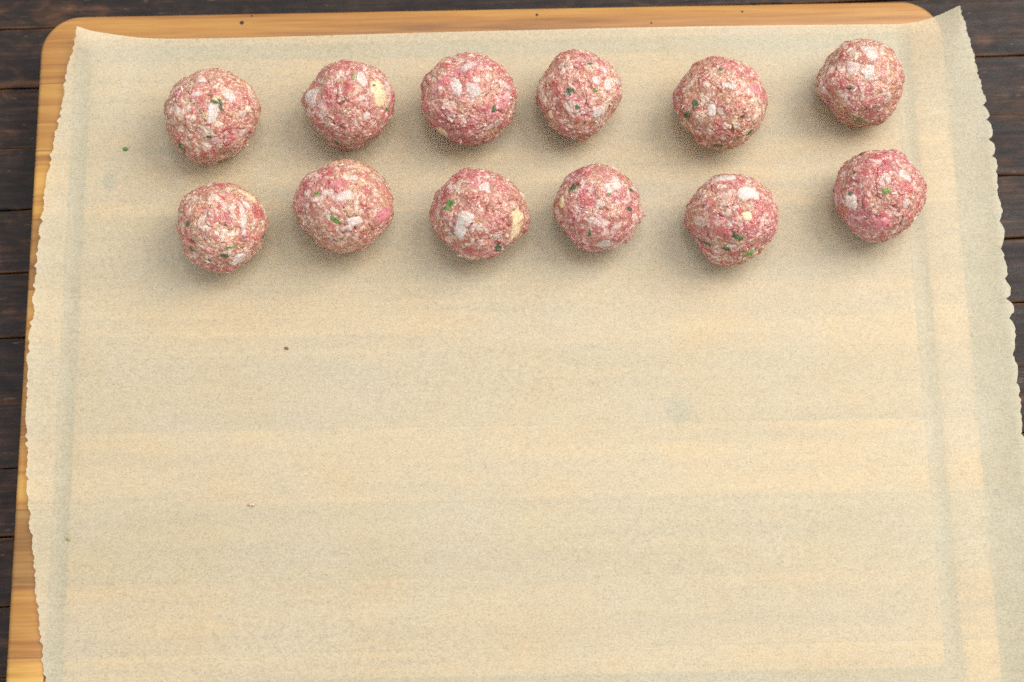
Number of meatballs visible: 12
